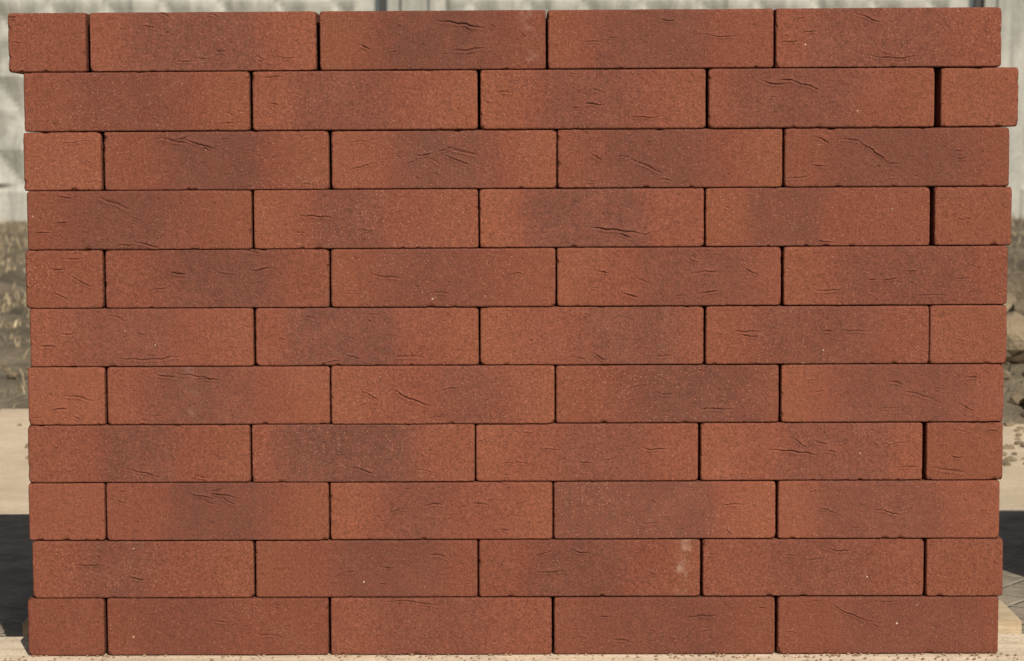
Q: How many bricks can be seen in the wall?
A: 55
